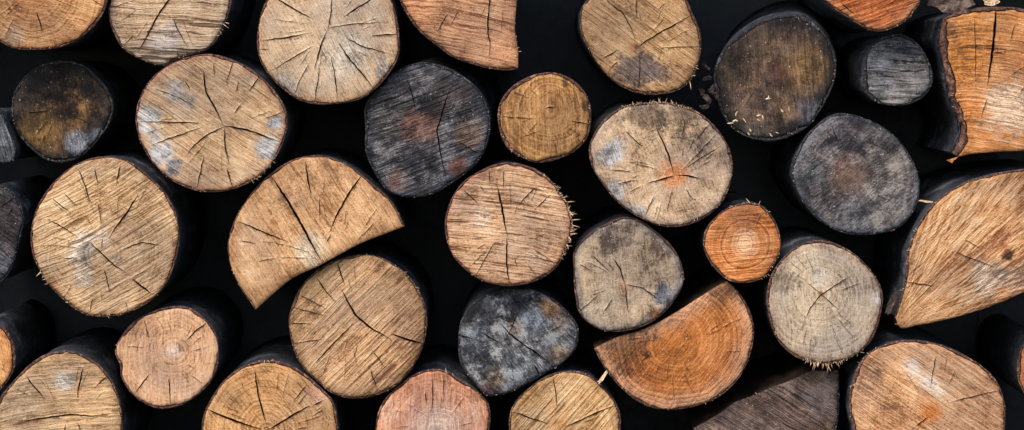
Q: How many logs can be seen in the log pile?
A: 36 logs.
